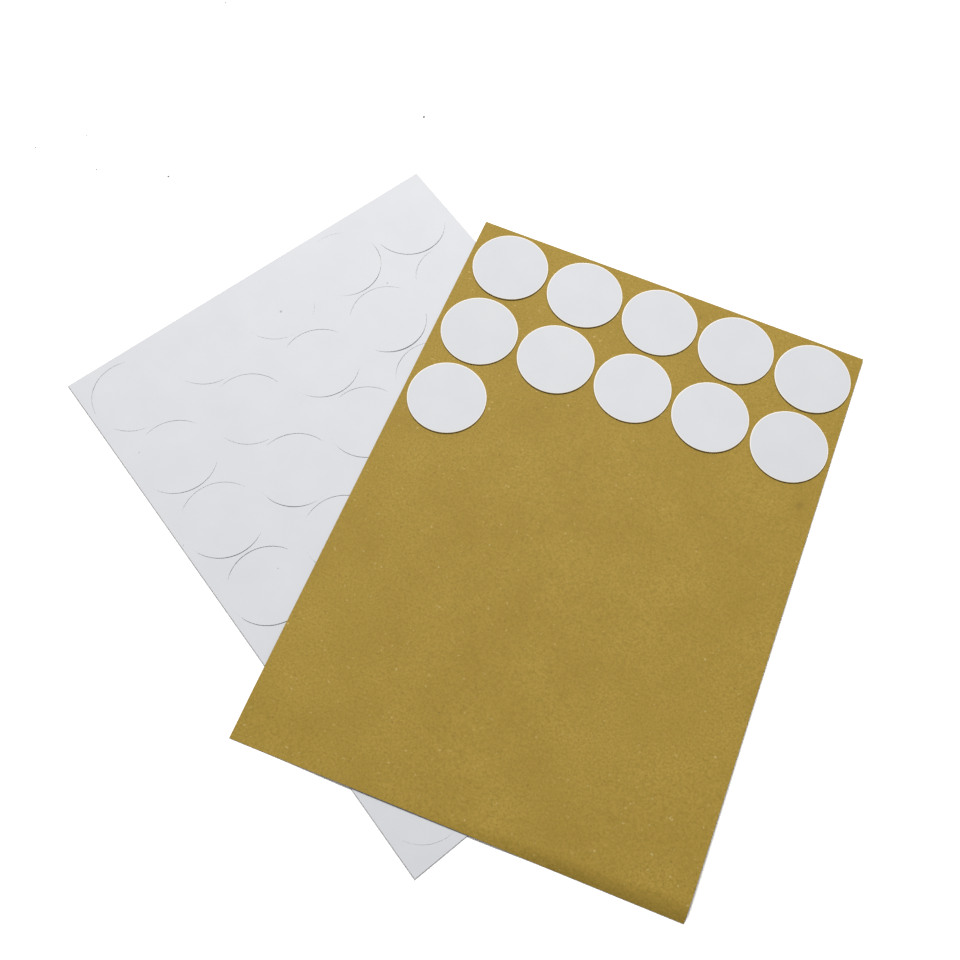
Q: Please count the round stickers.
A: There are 11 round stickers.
